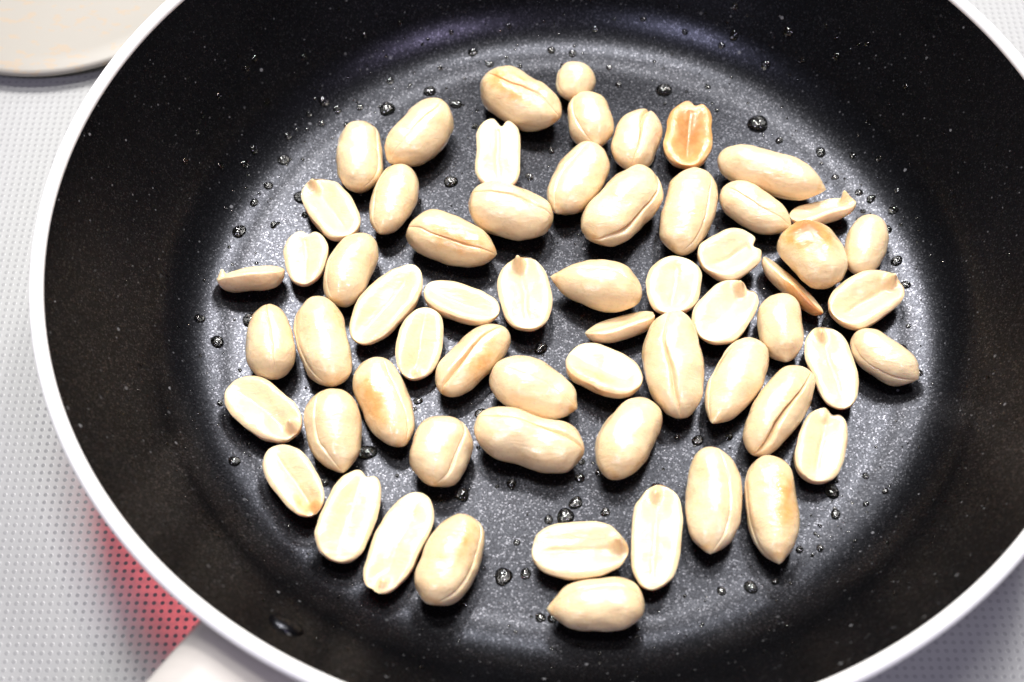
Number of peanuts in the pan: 61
